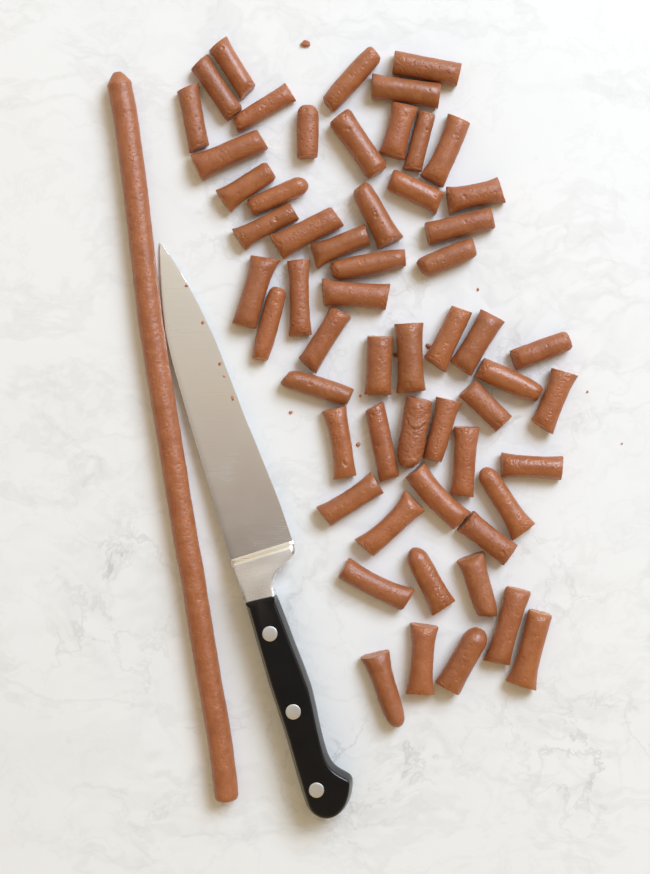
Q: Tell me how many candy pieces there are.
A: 57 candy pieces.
